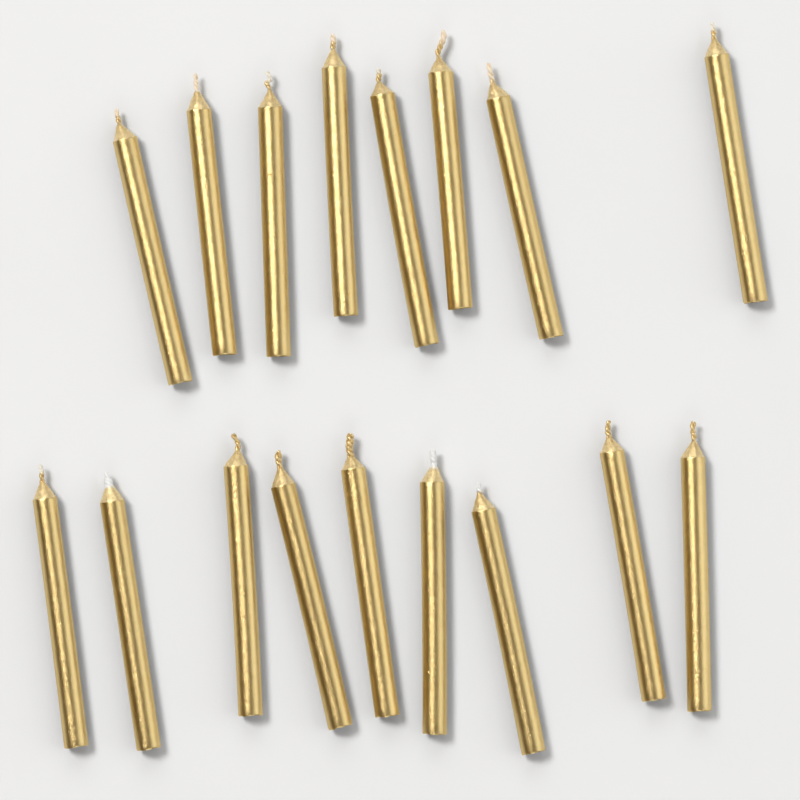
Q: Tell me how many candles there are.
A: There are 17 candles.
